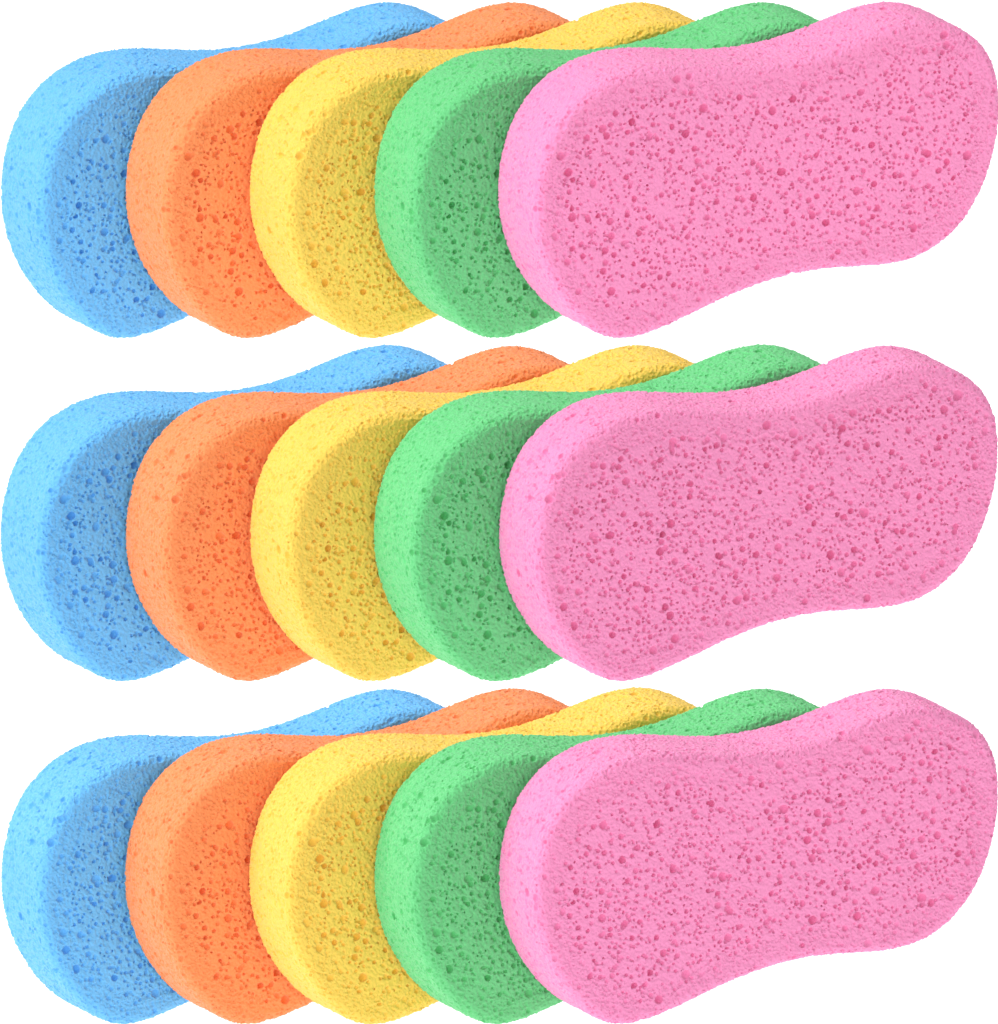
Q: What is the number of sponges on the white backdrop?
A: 15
